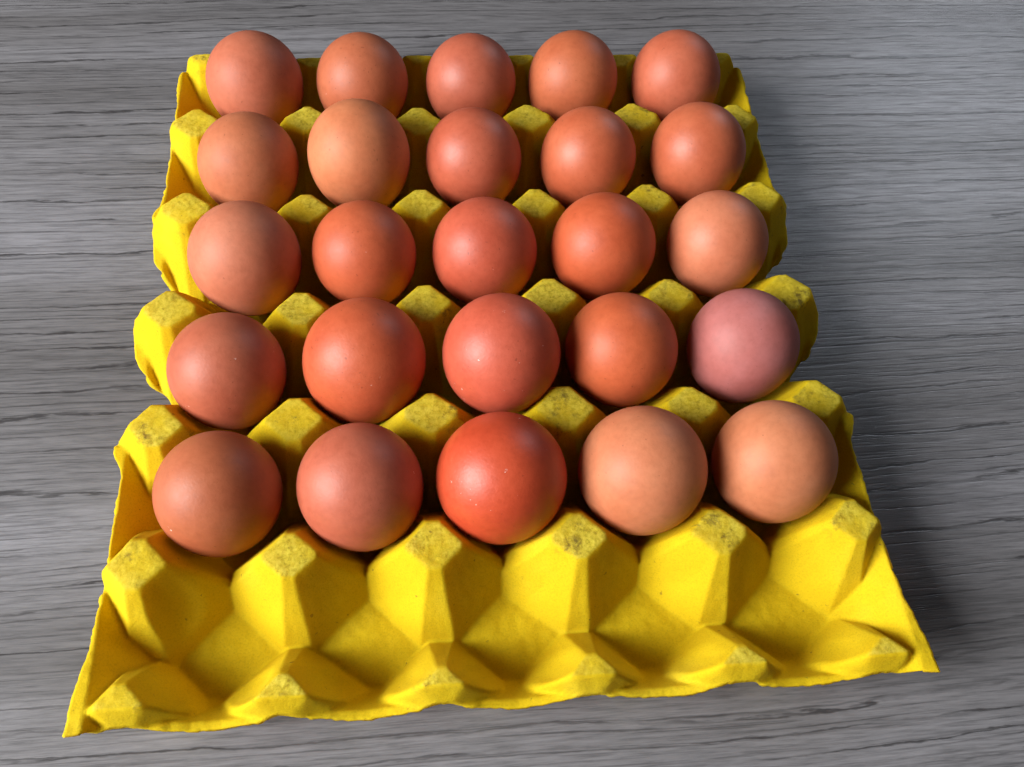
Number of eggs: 25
